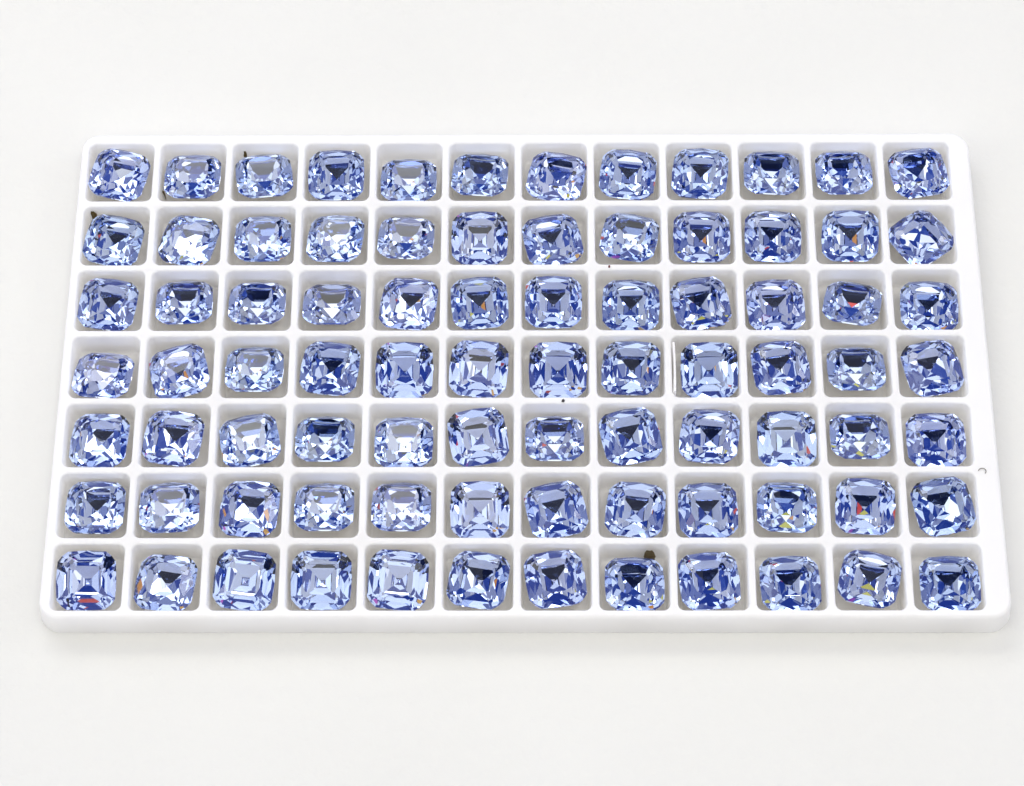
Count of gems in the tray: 84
